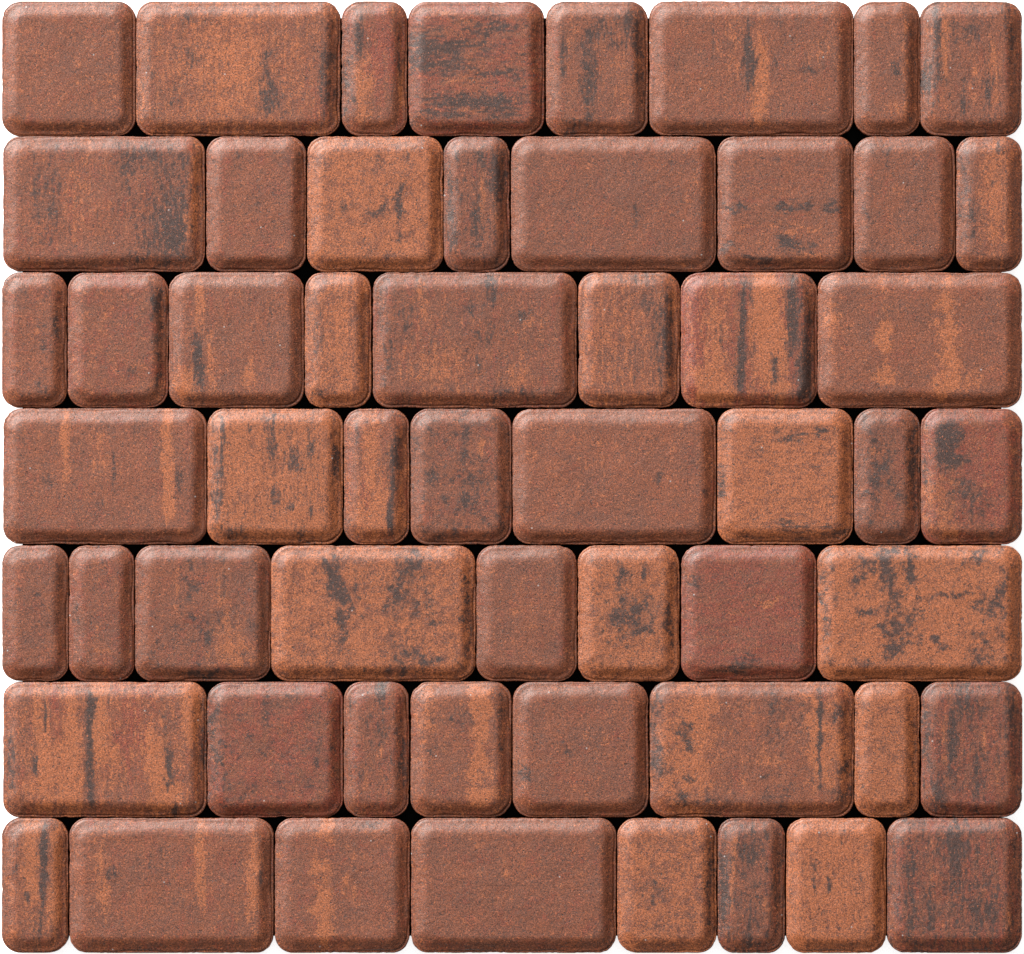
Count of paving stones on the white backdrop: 56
